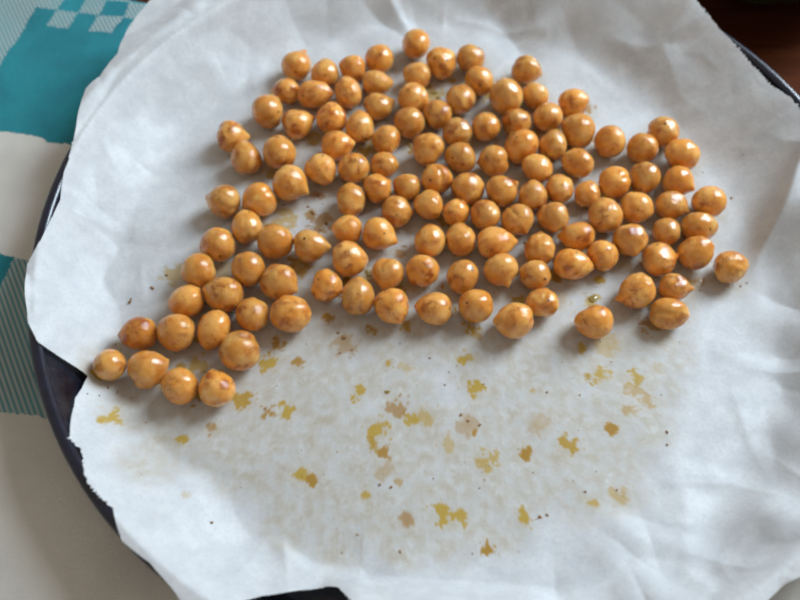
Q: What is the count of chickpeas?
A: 126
